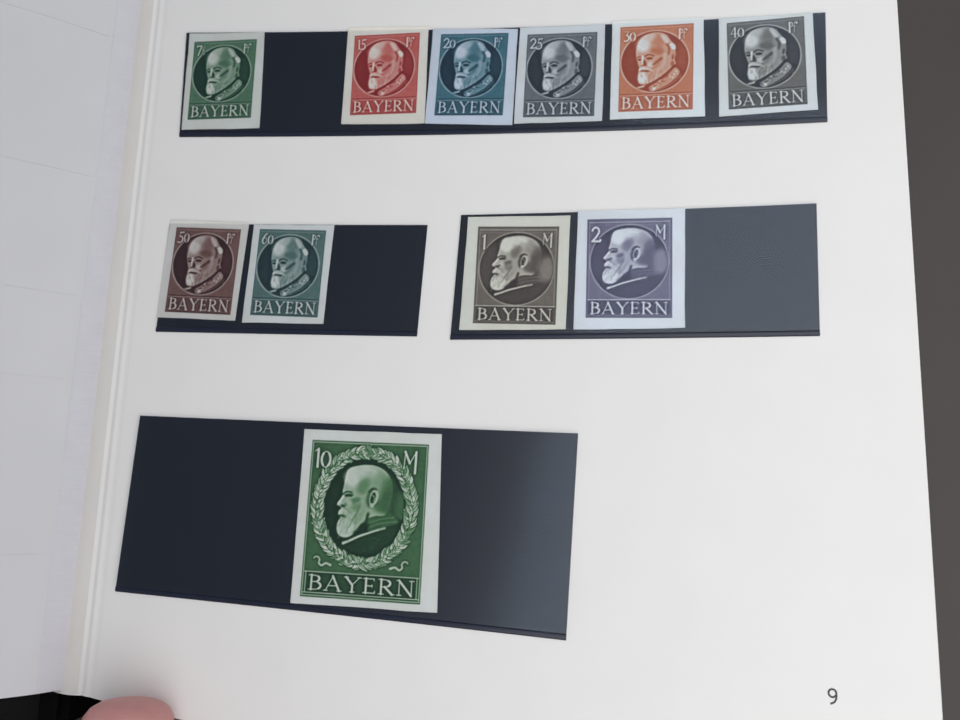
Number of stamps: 11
